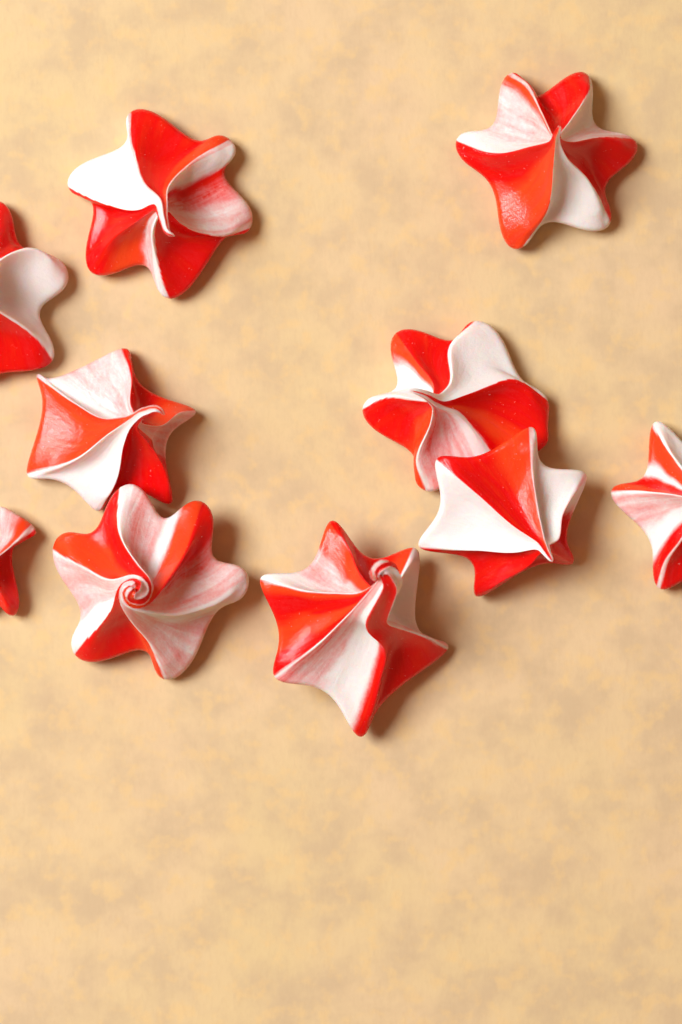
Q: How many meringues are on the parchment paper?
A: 10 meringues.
